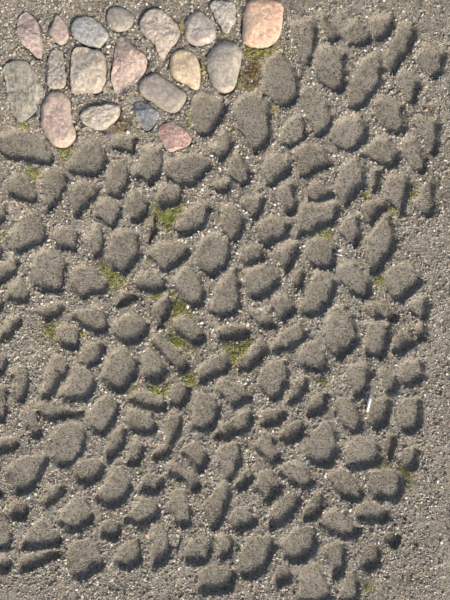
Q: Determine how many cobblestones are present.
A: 19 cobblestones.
